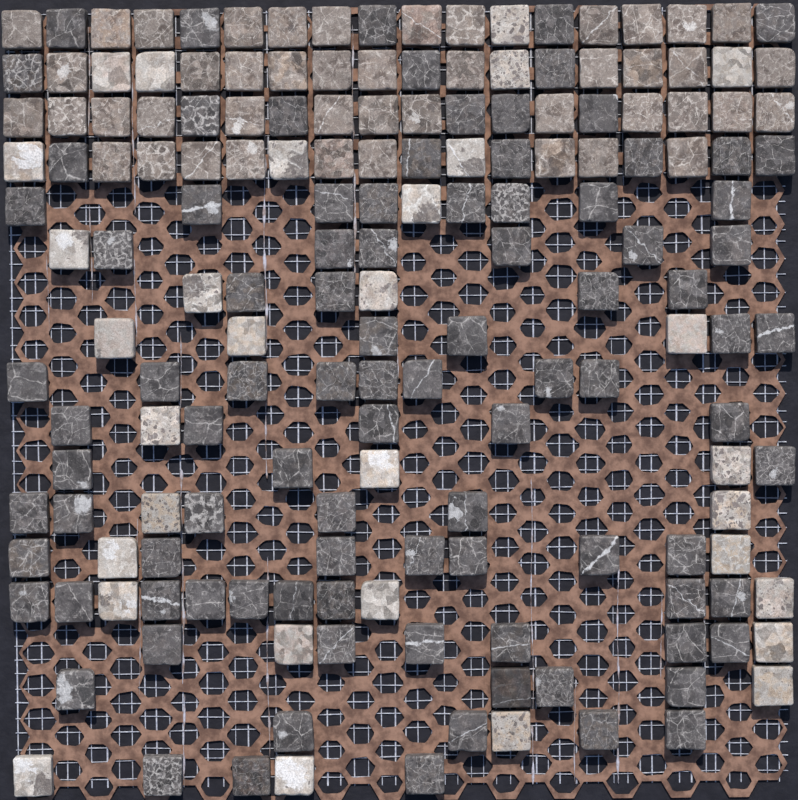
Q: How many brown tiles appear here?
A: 45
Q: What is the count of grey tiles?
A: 95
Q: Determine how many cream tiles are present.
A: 31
